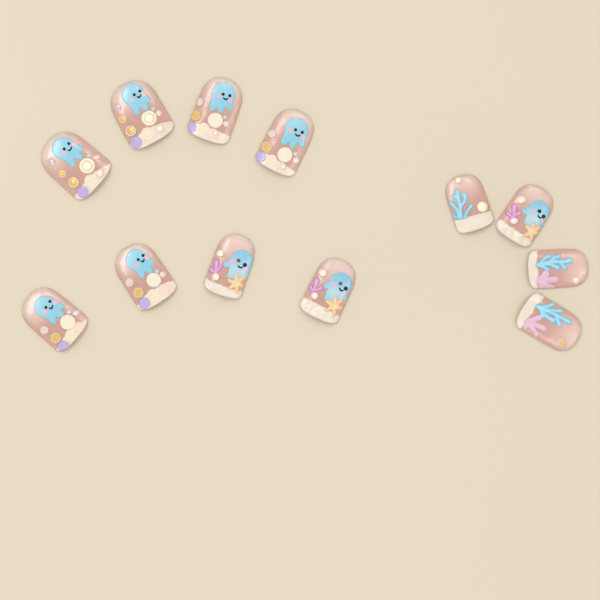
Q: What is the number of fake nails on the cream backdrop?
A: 12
